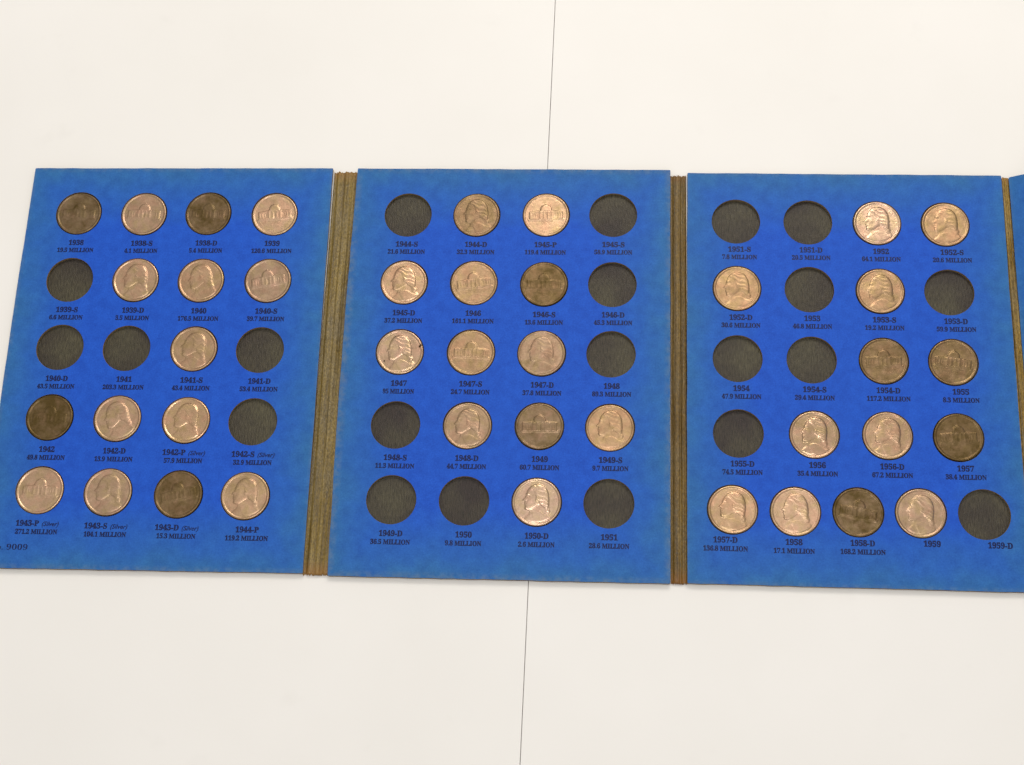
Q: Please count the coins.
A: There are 40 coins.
